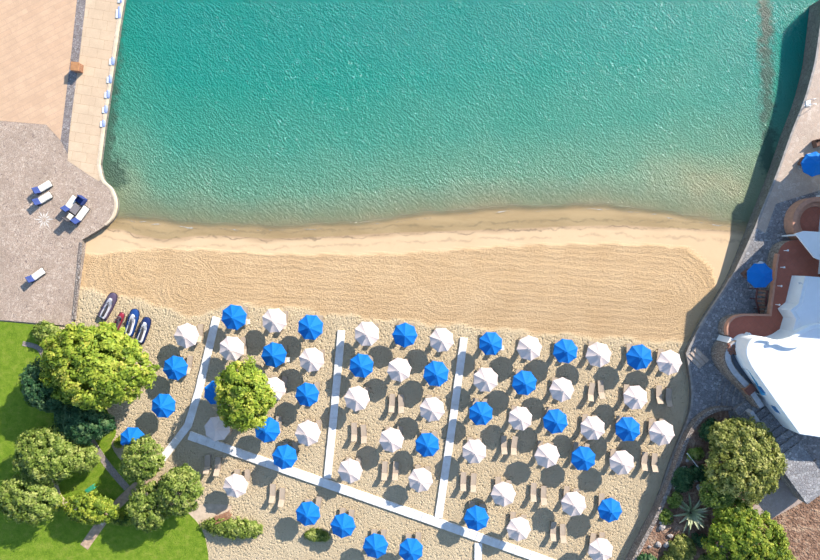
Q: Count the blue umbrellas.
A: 30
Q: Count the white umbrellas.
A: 32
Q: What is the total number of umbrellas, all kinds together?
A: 62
